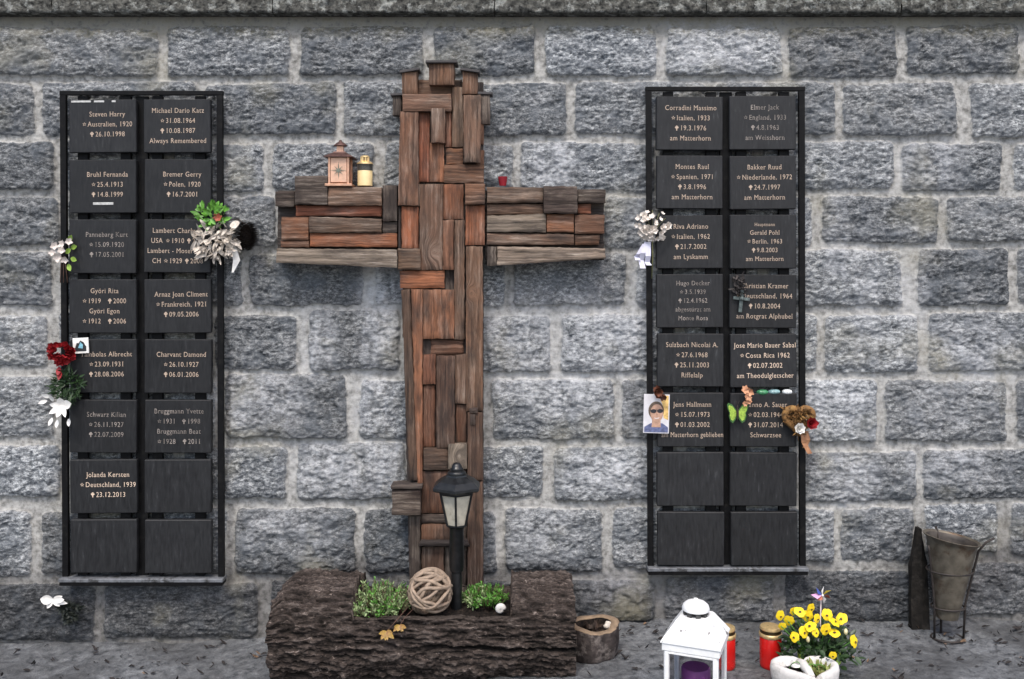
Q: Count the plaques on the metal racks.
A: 32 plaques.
